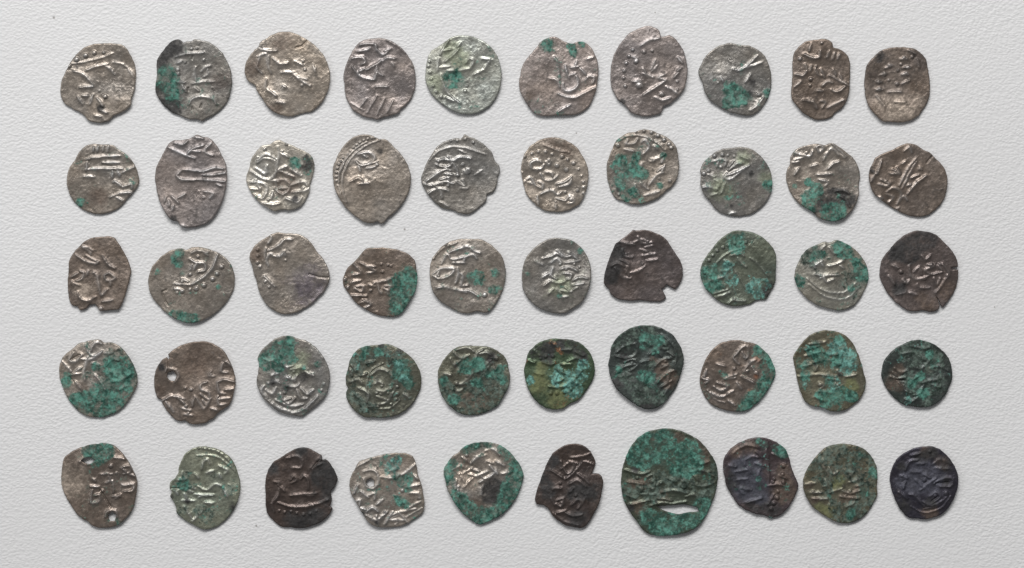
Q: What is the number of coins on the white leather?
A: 50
